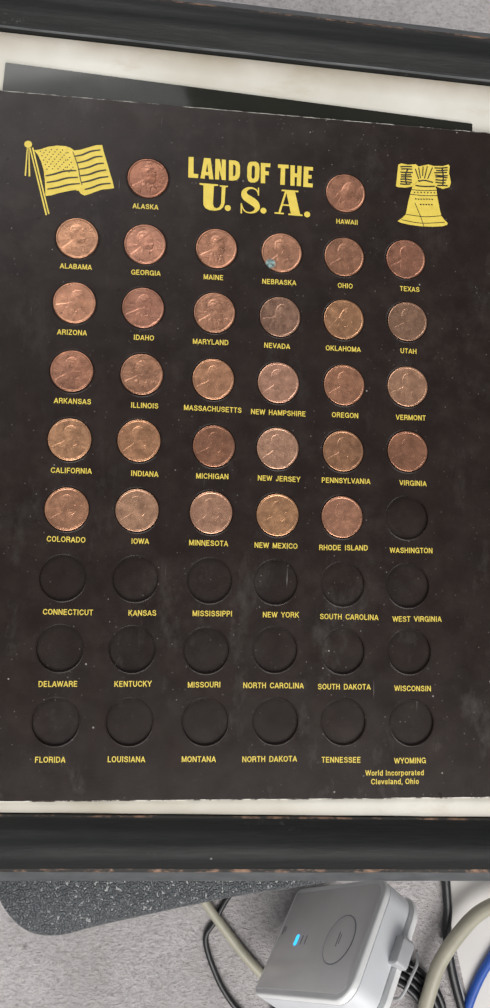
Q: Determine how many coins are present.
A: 31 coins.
